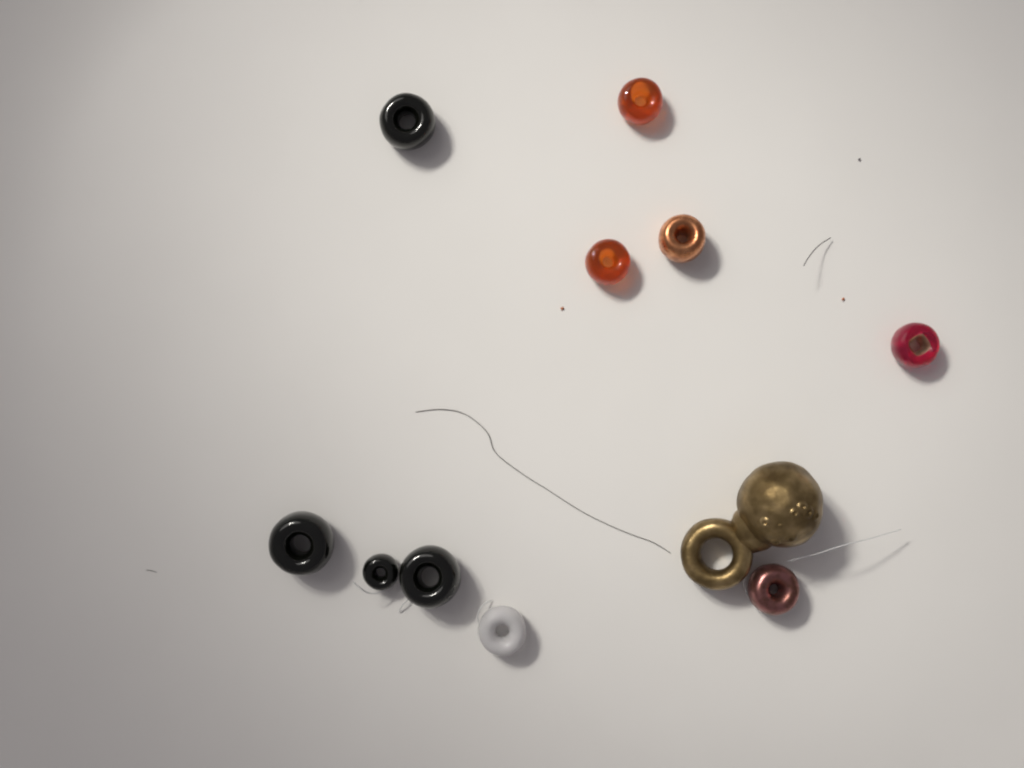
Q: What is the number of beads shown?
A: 10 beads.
